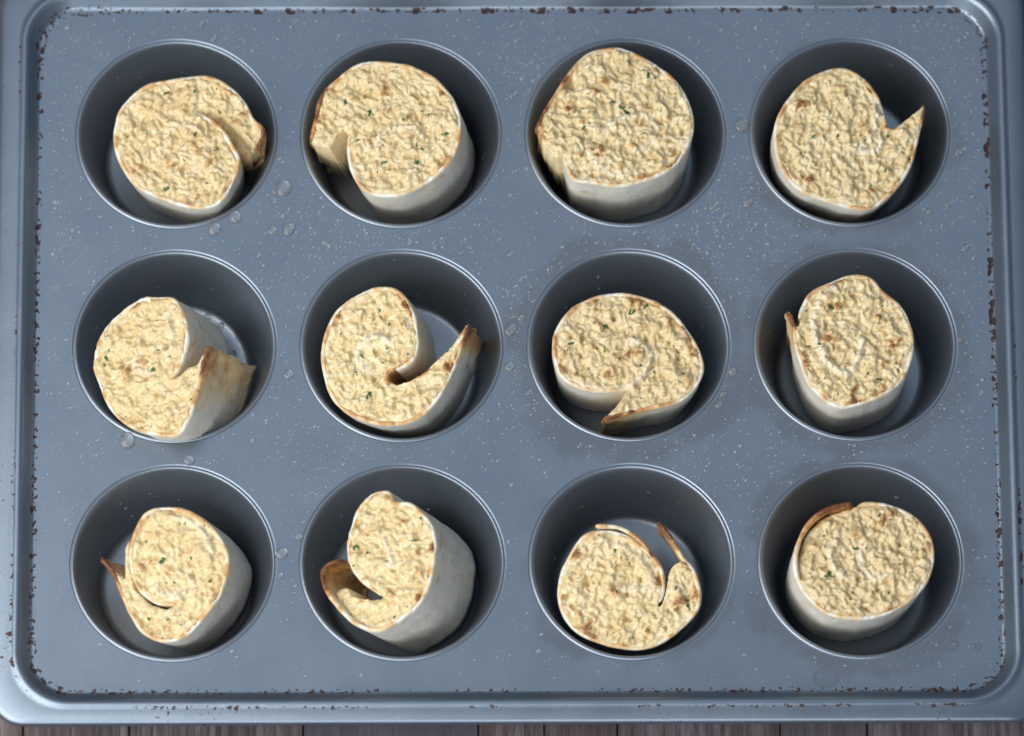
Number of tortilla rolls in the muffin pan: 12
